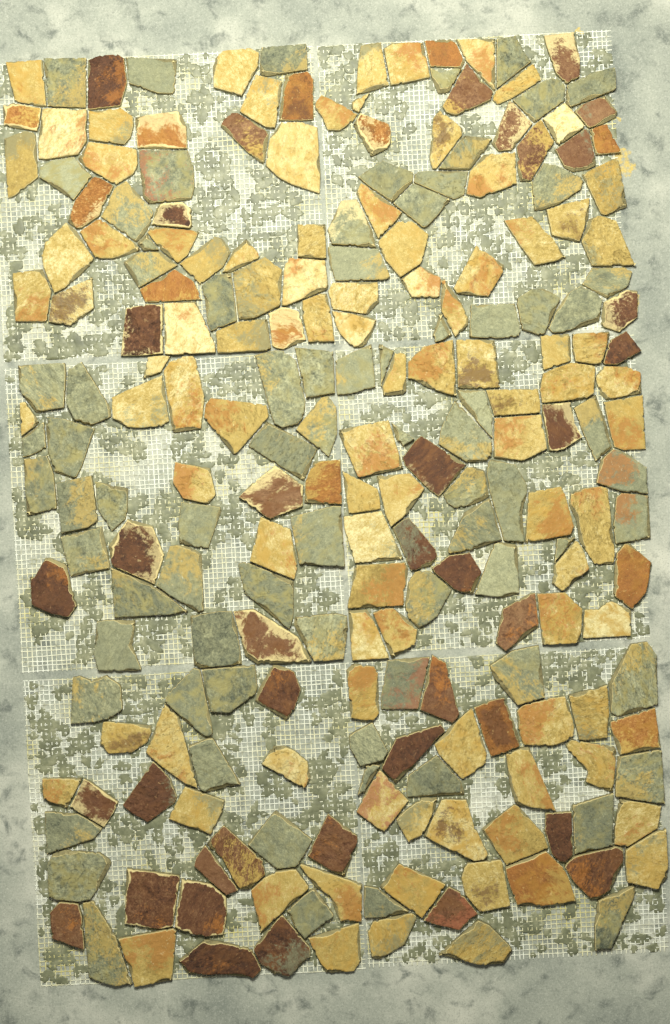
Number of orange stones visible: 14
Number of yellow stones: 95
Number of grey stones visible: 78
